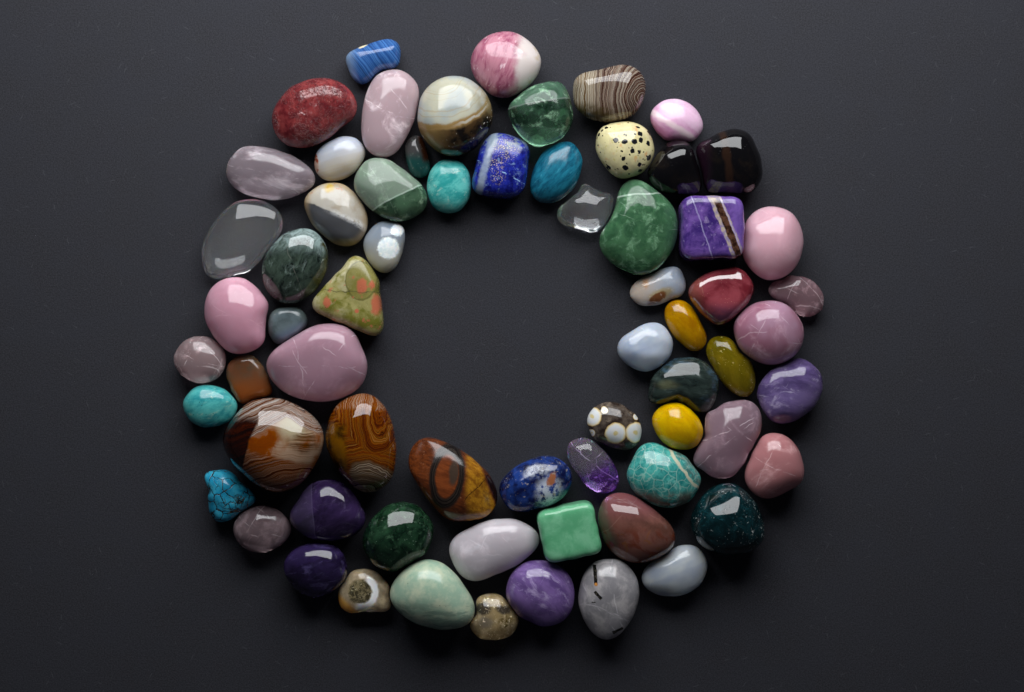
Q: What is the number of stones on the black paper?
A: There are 67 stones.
